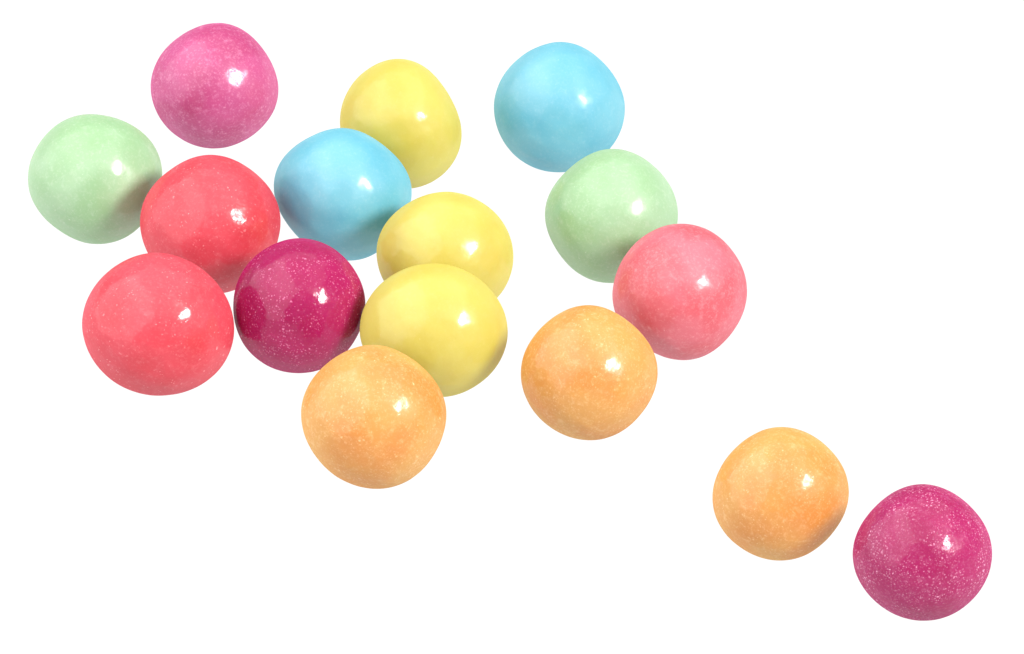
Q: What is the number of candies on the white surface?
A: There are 16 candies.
